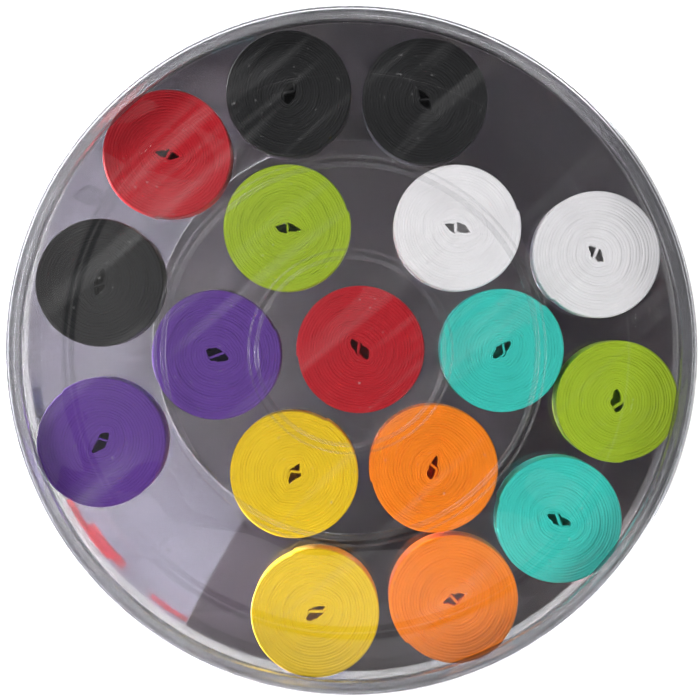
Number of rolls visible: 17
